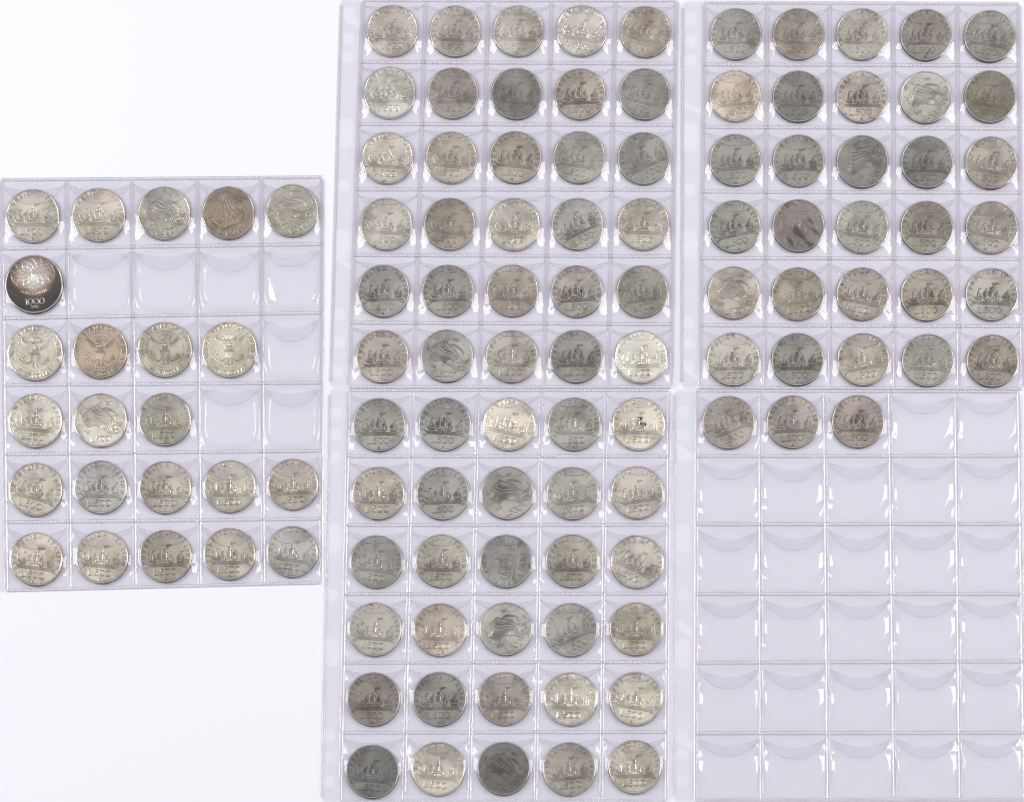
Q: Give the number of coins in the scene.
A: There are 116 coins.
